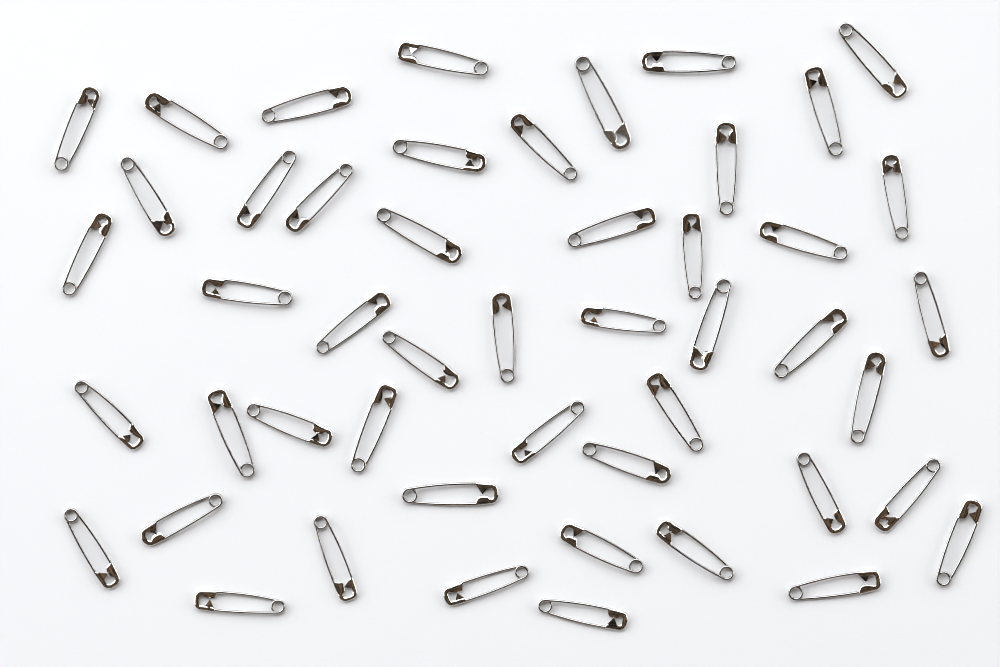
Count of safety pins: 49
